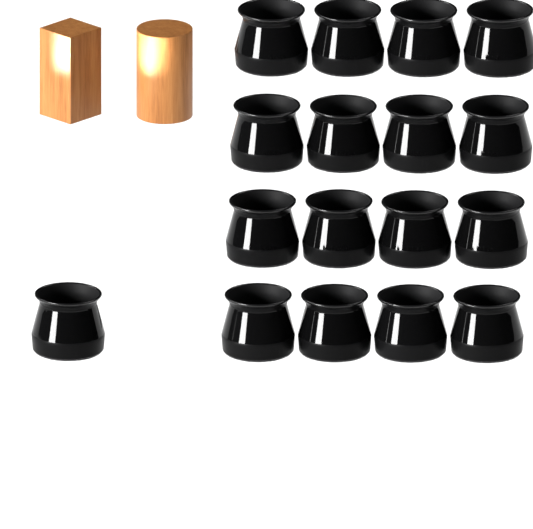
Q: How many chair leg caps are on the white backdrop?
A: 17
